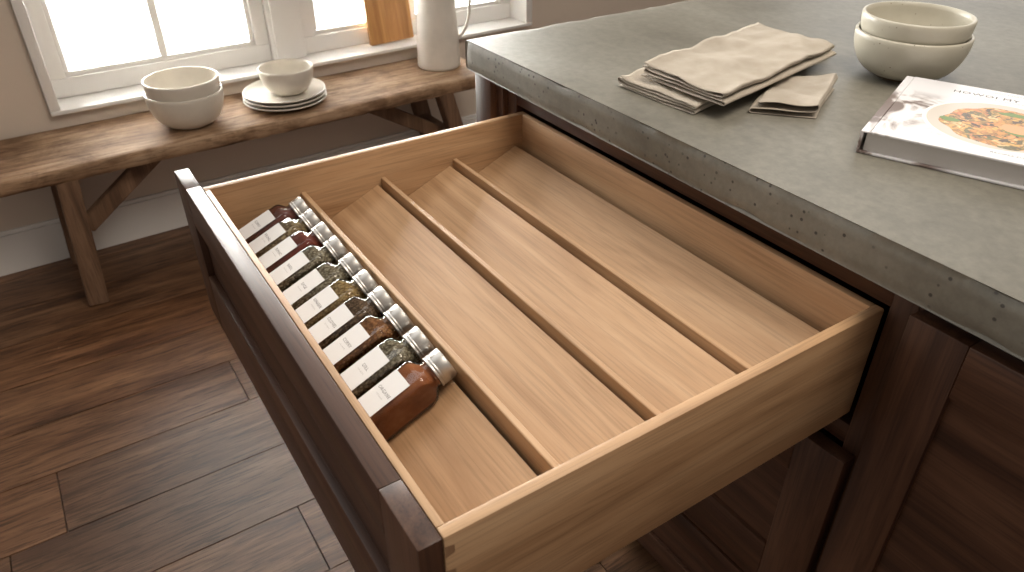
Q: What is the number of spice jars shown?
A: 10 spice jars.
